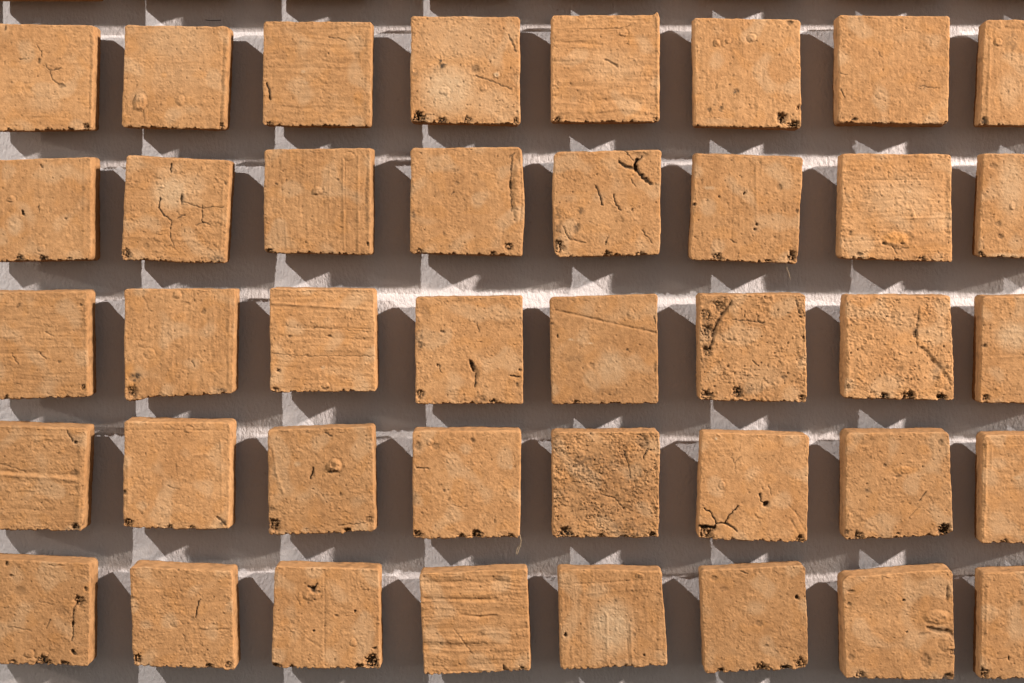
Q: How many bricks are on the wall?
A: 40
